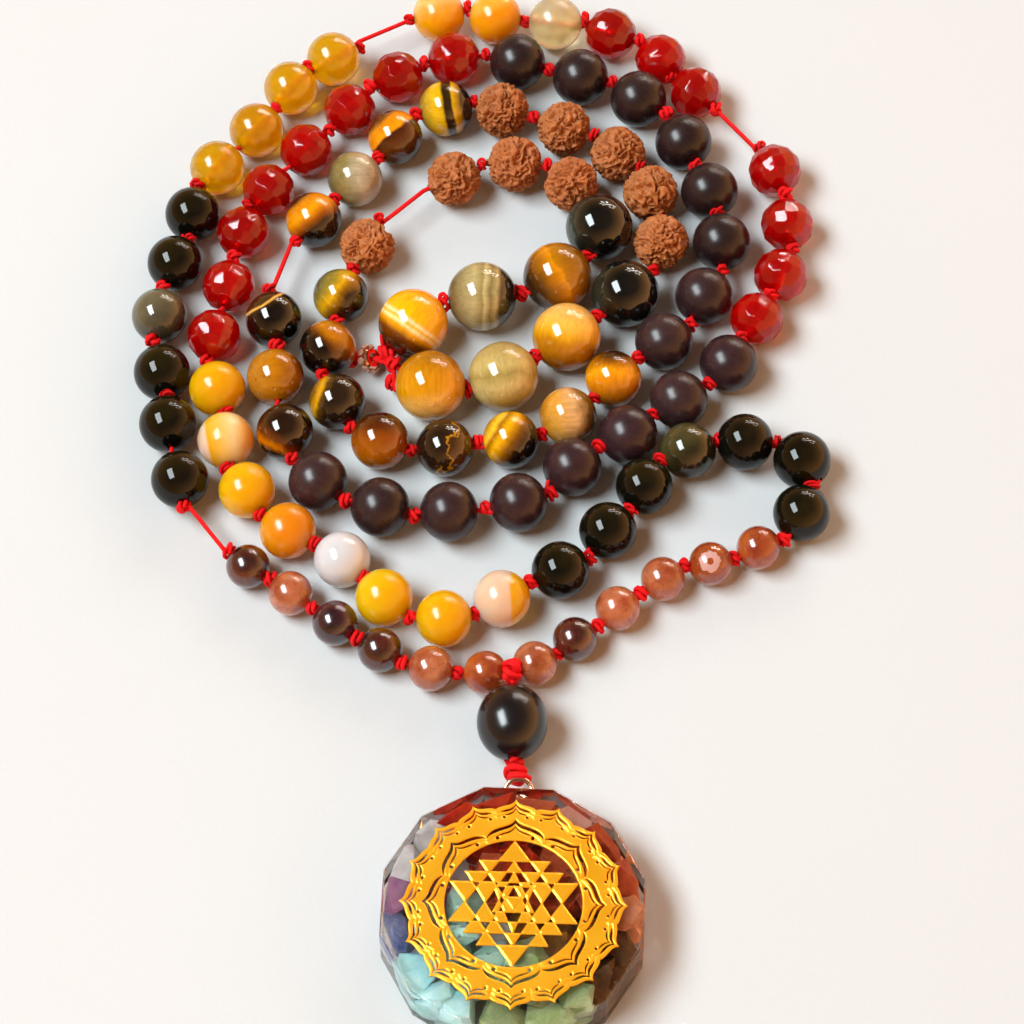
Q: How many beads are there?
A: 104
